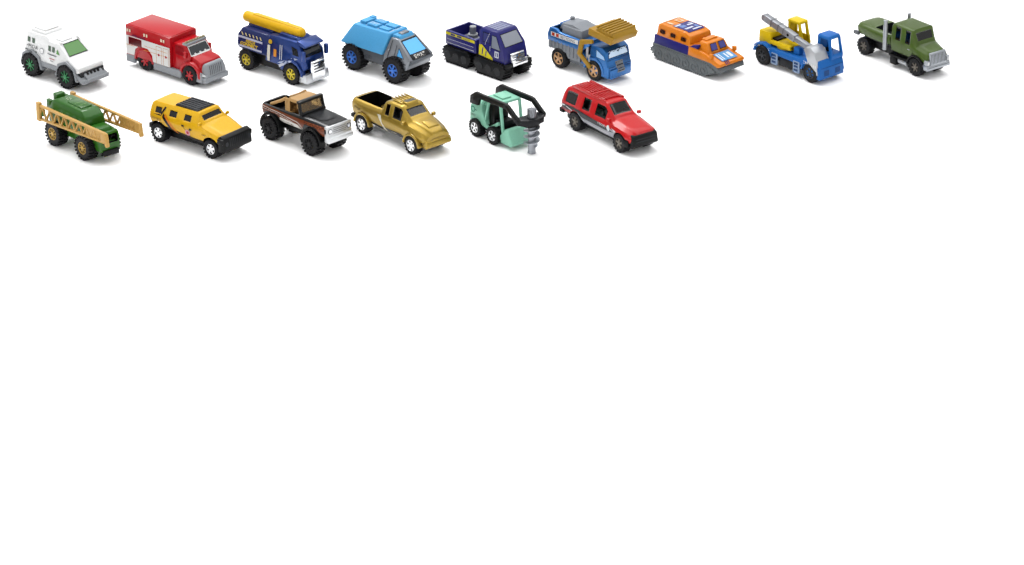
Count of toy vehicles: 15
